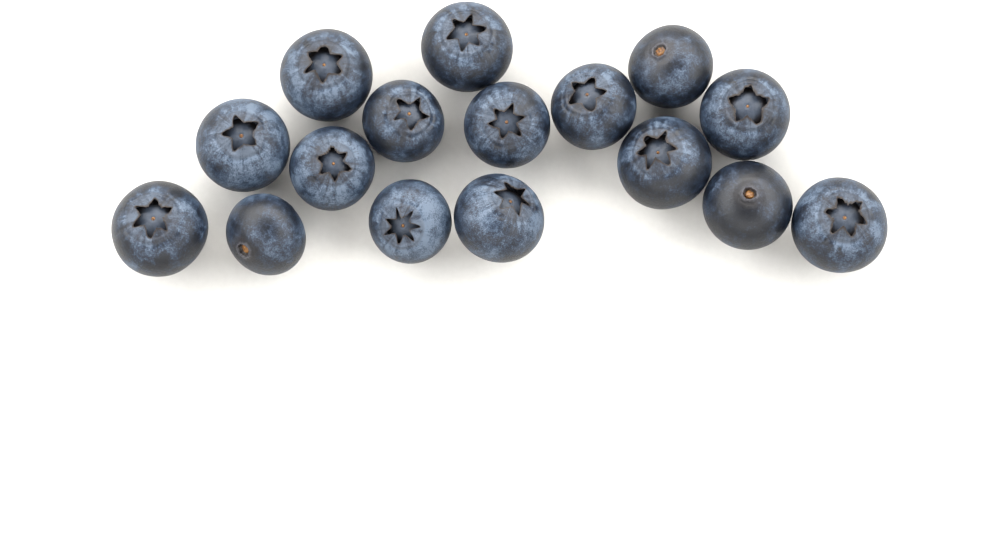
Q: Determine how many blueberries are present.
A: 16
